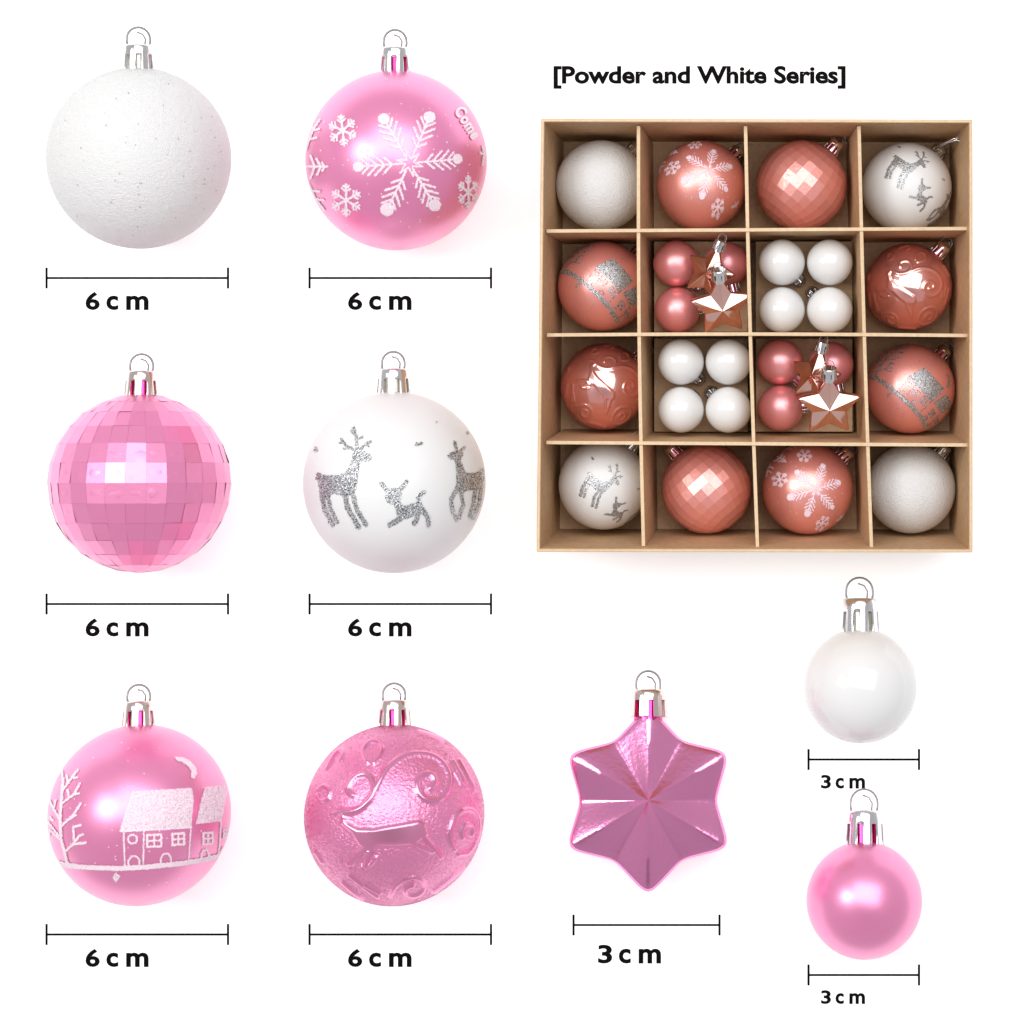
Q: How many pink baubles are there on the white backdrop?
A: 19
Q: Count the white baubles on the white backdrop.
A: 15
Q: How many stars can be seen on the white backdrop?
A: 5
